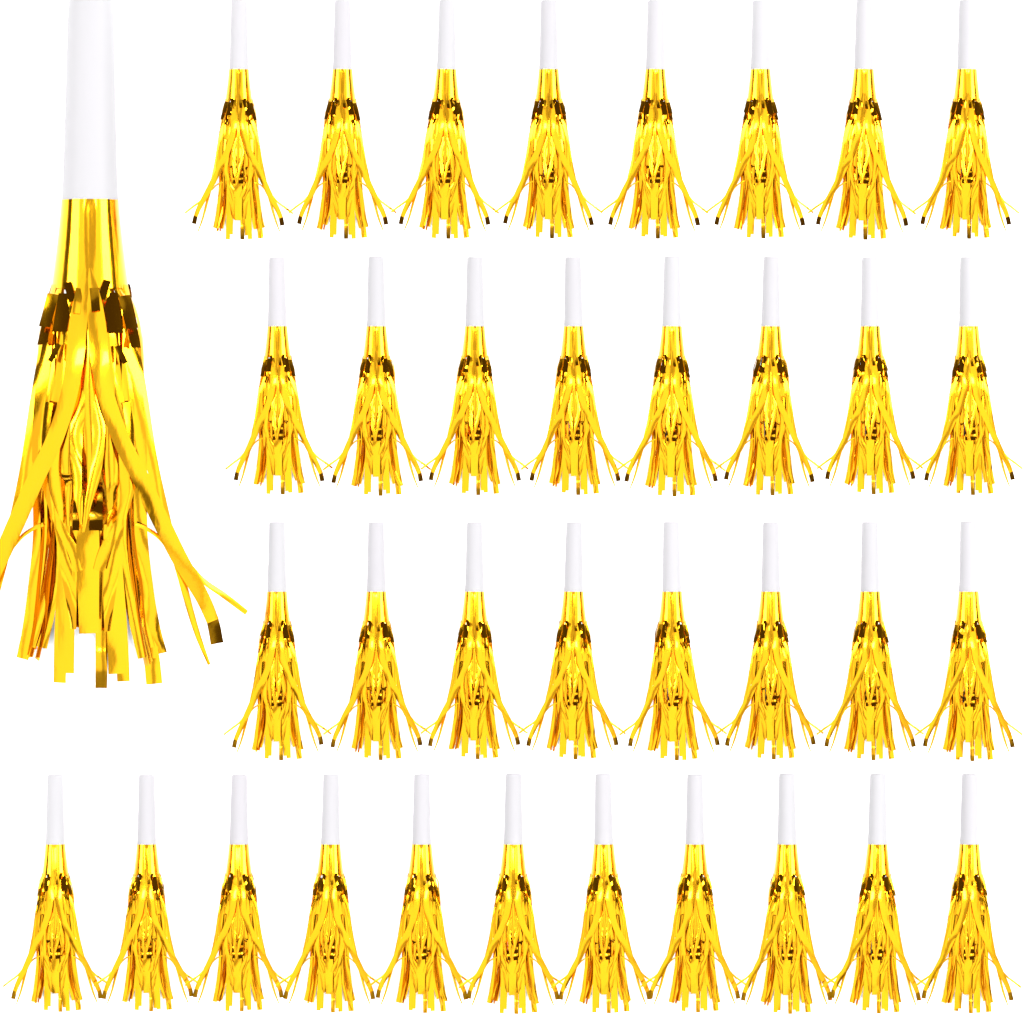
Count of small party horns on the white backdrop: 35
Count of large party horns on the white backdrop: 1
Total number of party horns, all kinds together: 36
